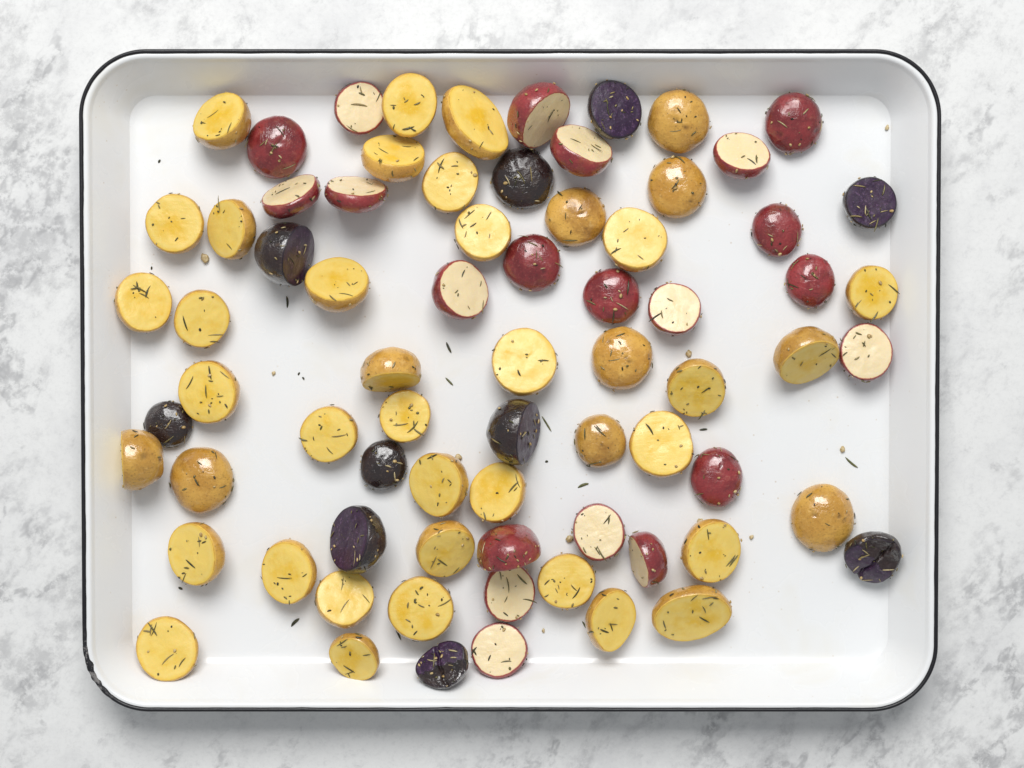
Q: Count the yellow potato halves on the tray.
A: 42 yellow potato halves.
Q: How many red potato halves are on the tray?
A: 21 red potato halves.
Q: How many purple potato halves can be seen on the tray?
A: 10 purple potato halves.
